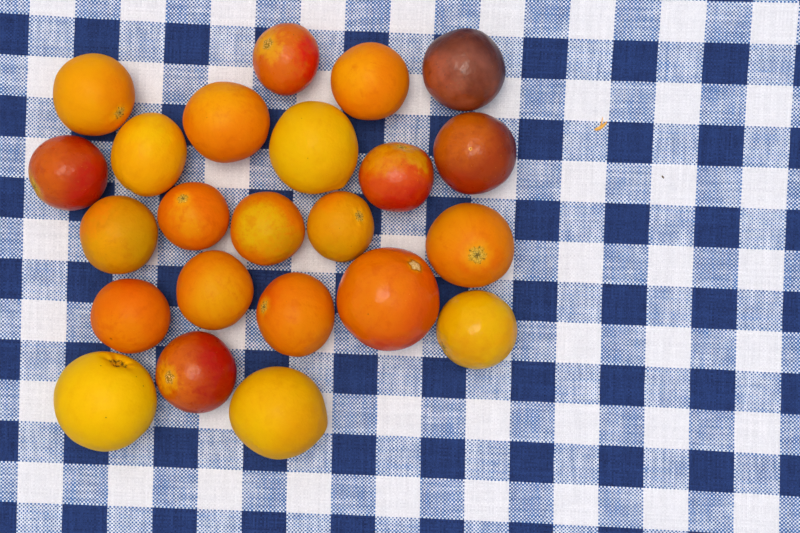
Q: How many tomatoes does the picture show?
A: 23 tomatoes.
